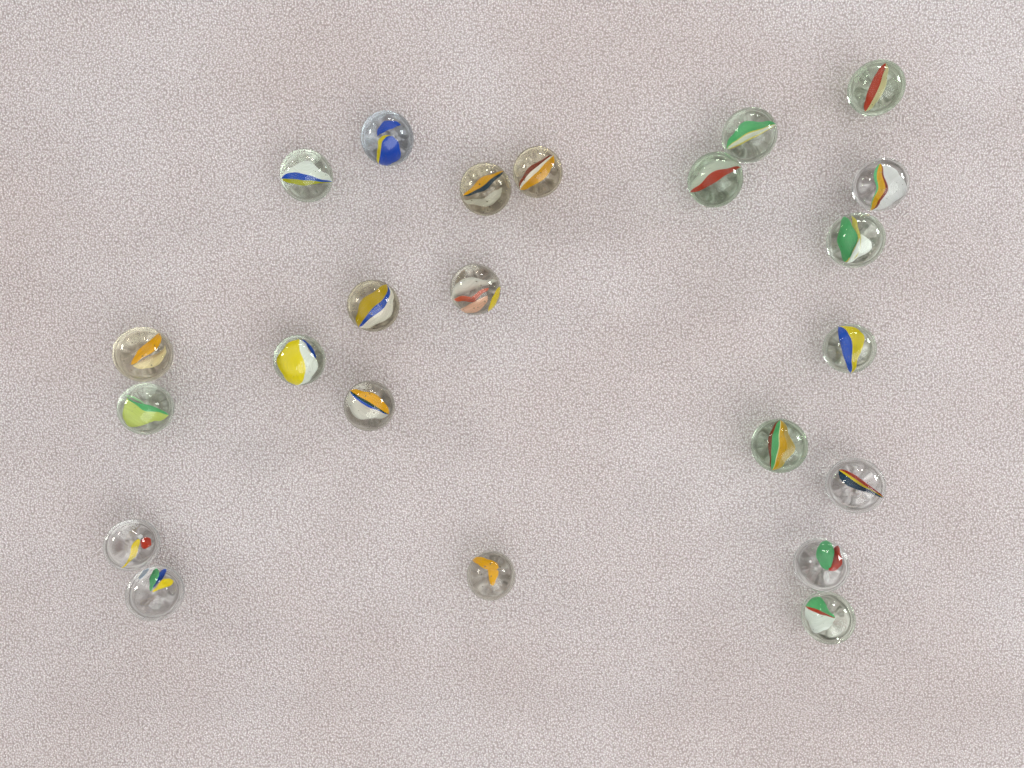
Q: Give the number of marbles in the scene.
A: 23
